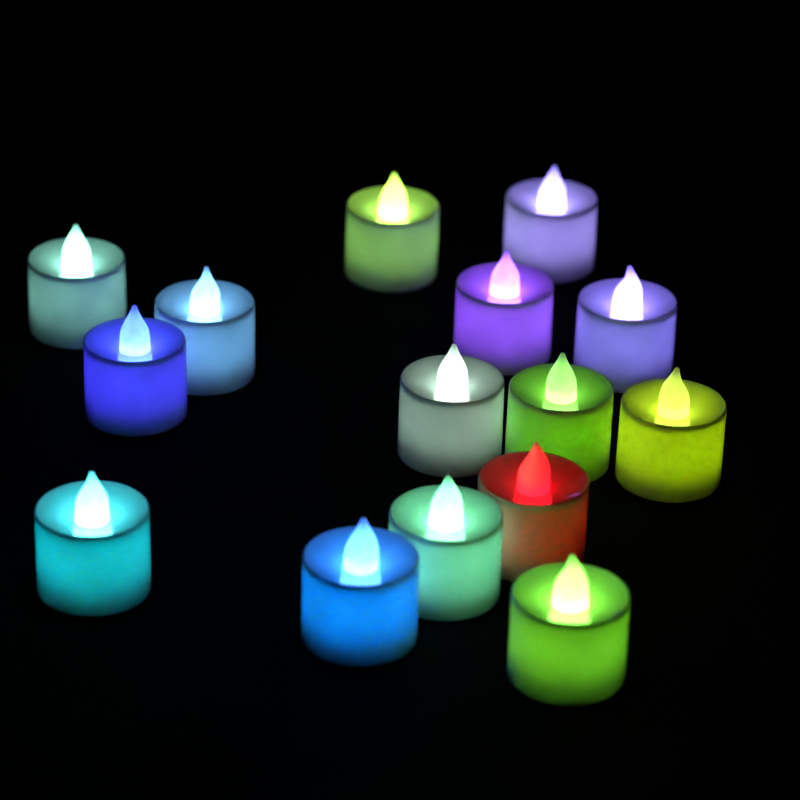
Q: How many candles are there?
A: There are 15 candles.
